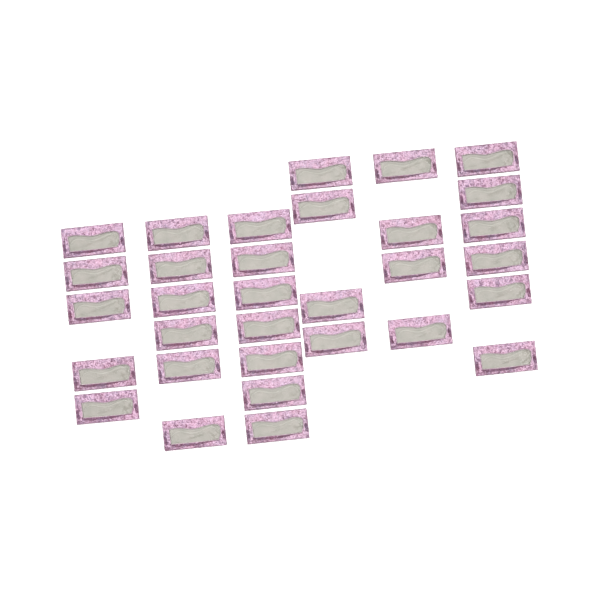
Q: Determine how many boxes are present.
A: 32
